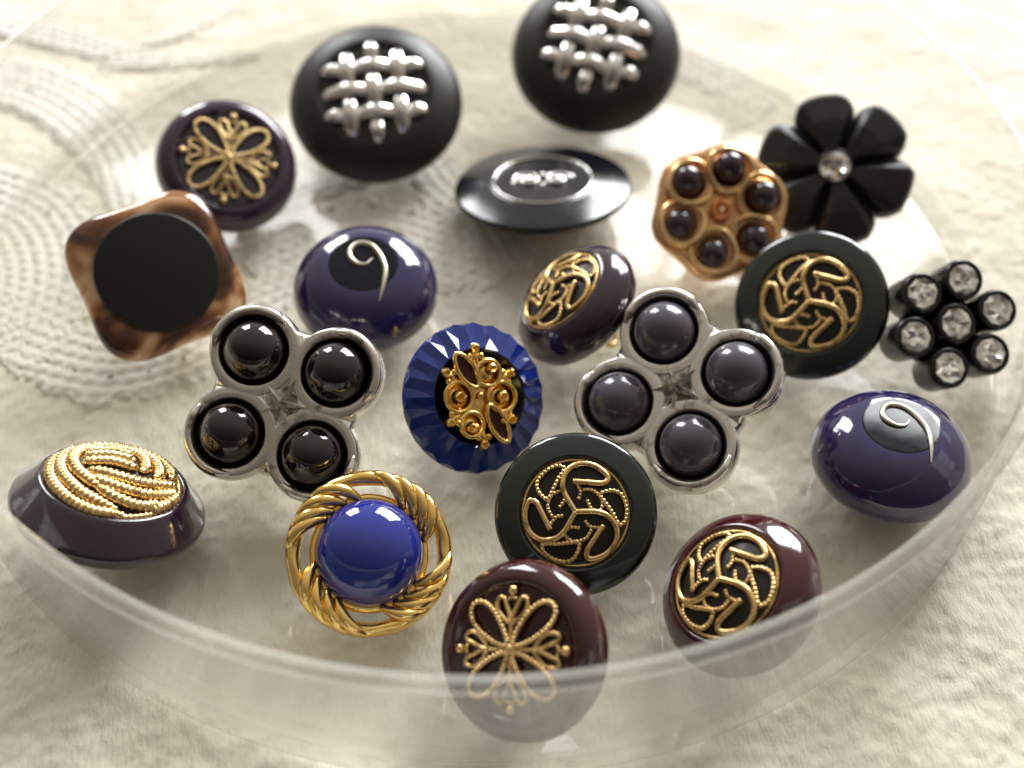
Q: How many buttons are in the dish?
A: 20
